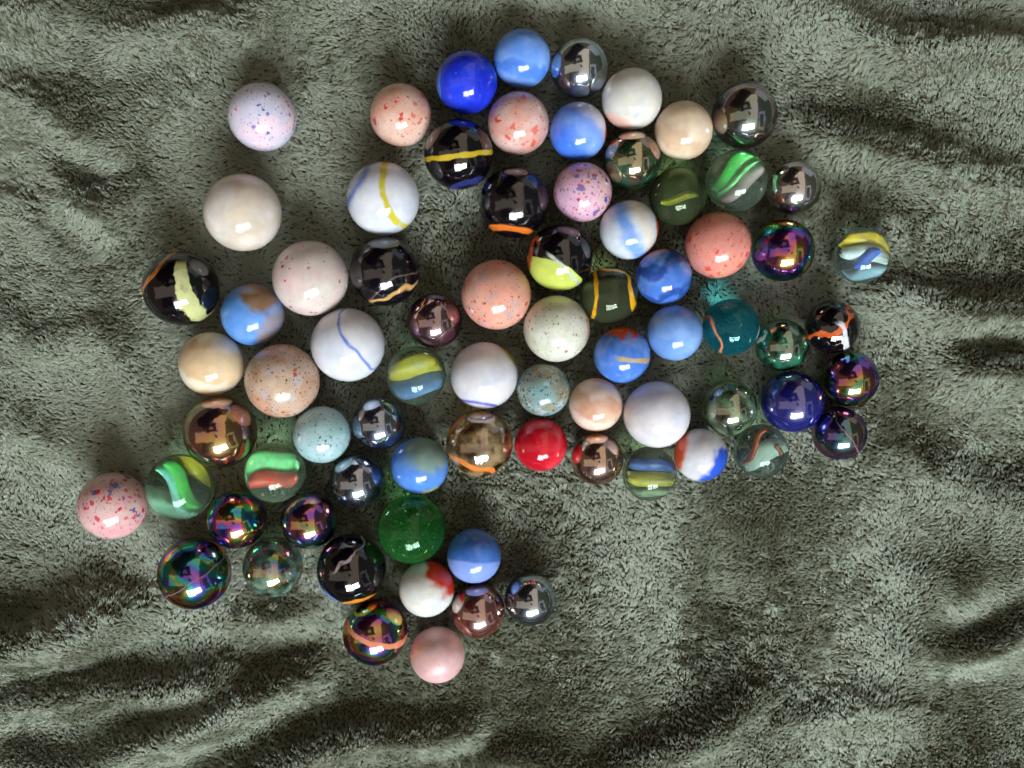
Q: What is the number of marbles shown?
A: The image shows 76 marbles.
